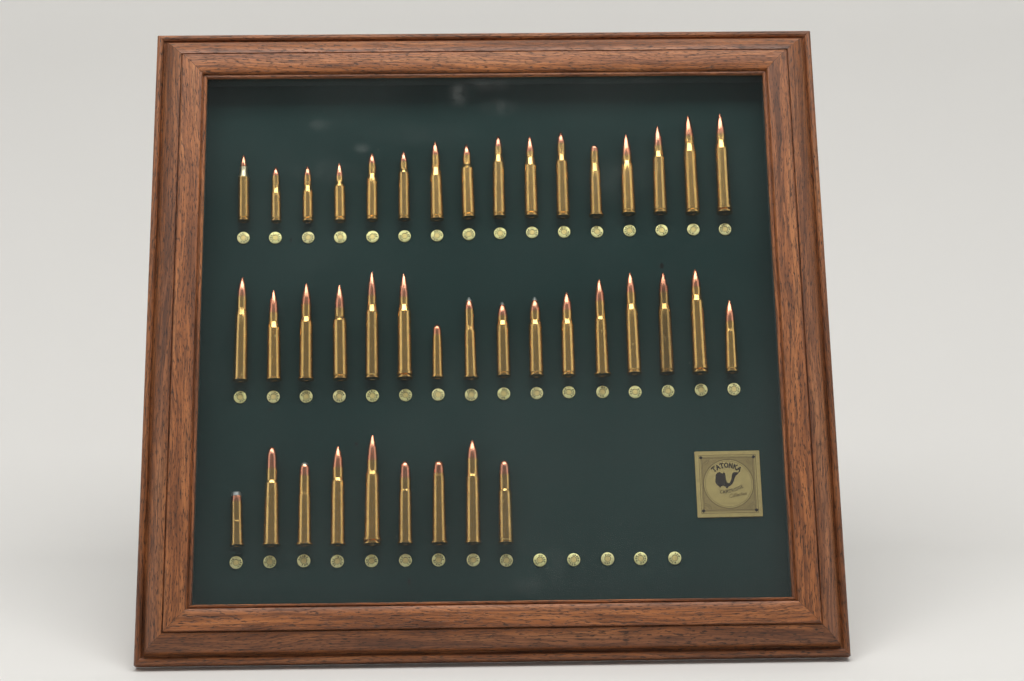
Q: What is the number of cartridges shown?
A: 41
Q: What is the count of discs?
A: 46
